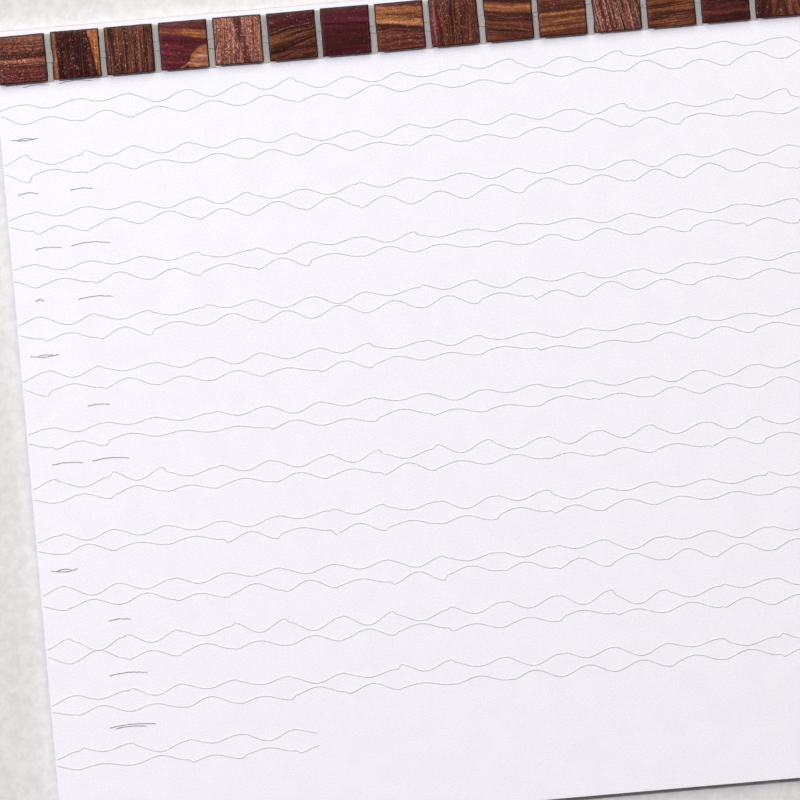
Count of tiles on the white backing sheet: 15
